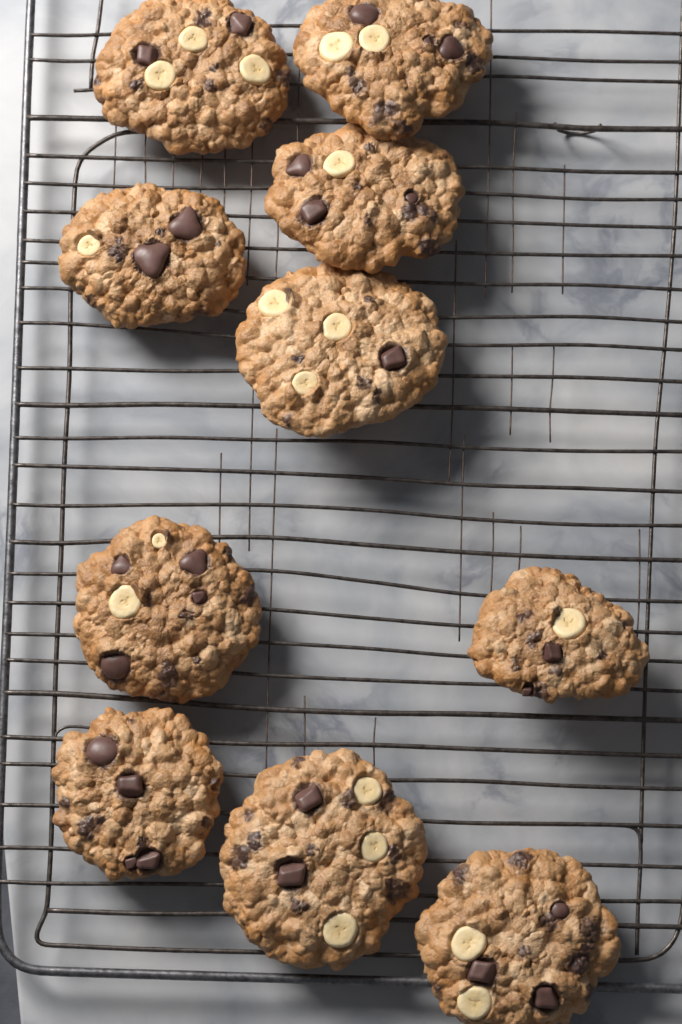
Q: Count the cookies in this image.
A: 10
